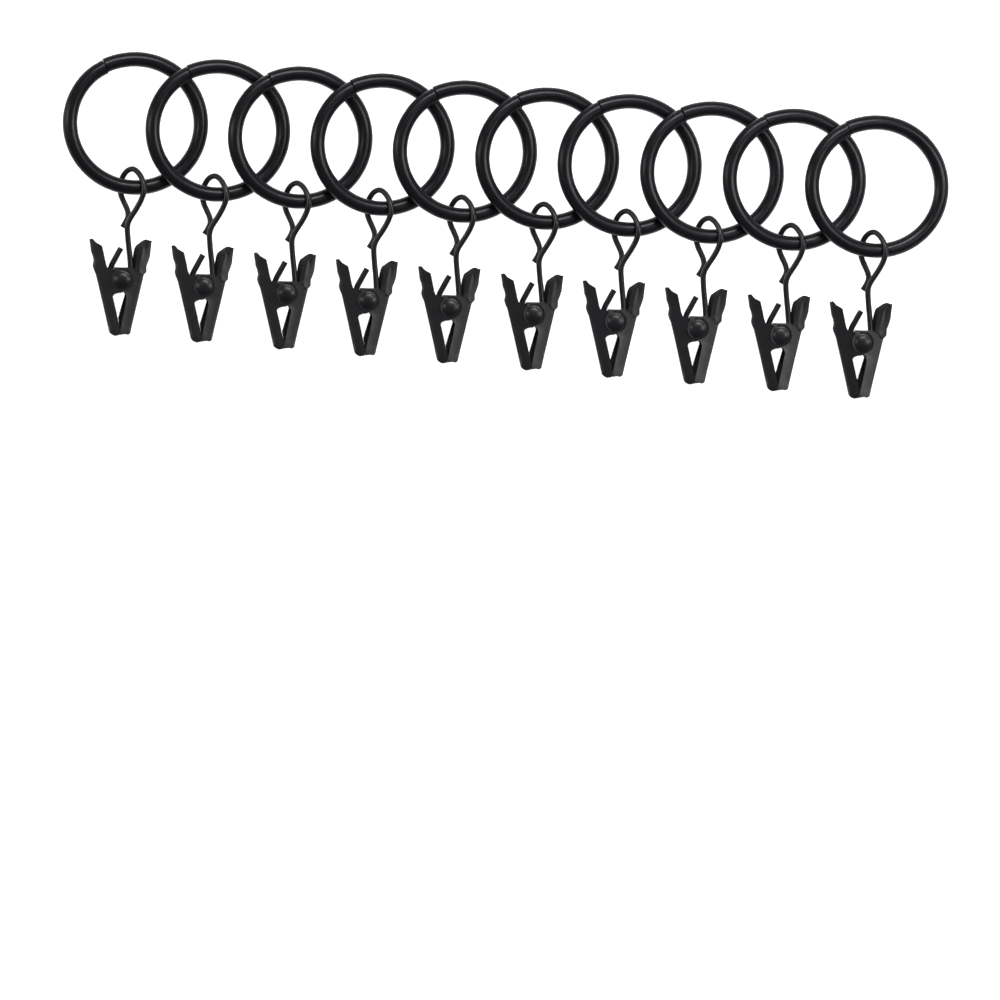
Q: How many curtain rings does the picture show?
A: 10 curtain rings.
